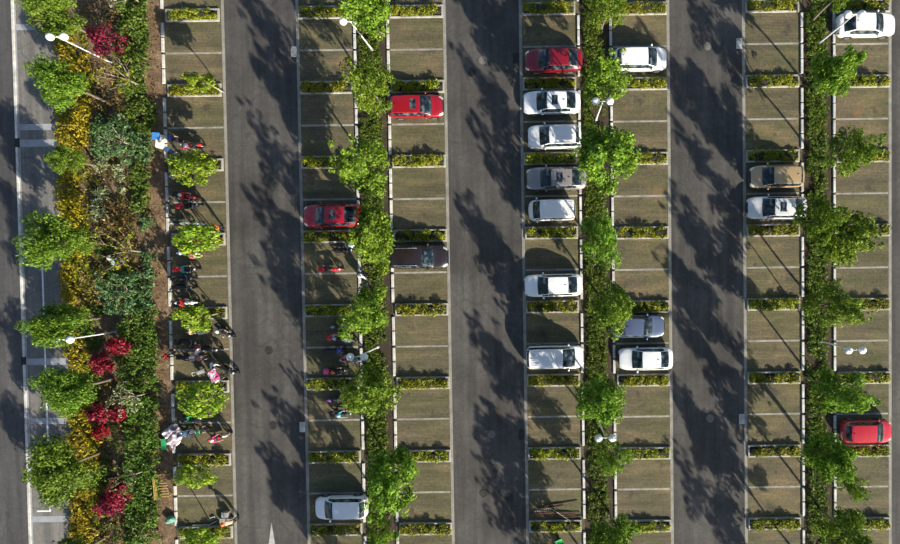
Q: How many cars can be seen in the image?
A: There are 18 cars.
